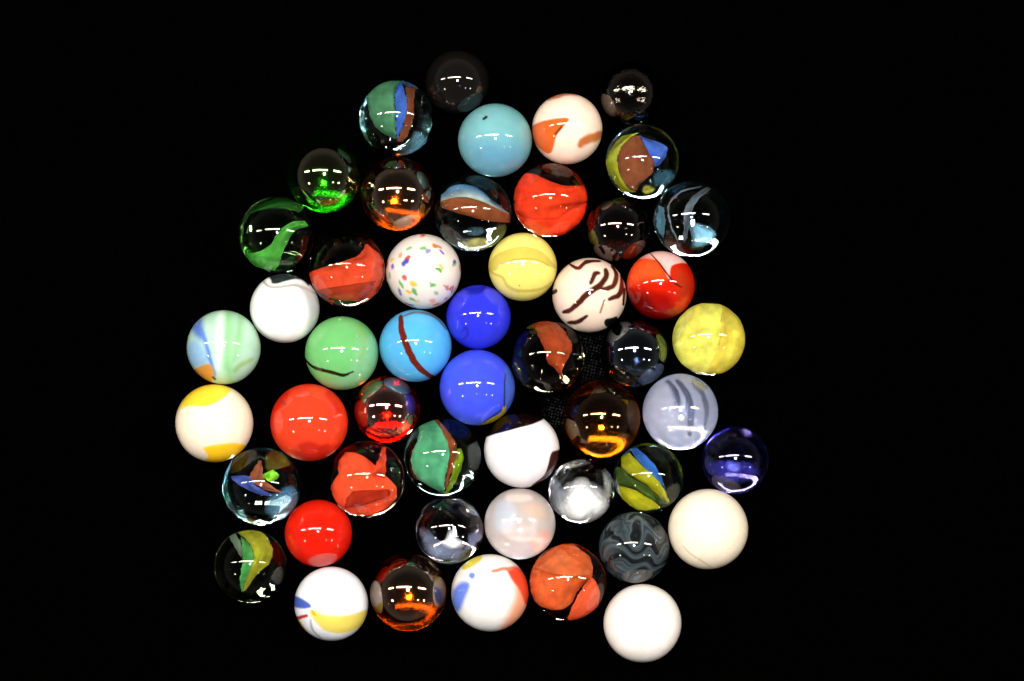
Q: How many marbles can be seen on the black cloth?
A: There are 50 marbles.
